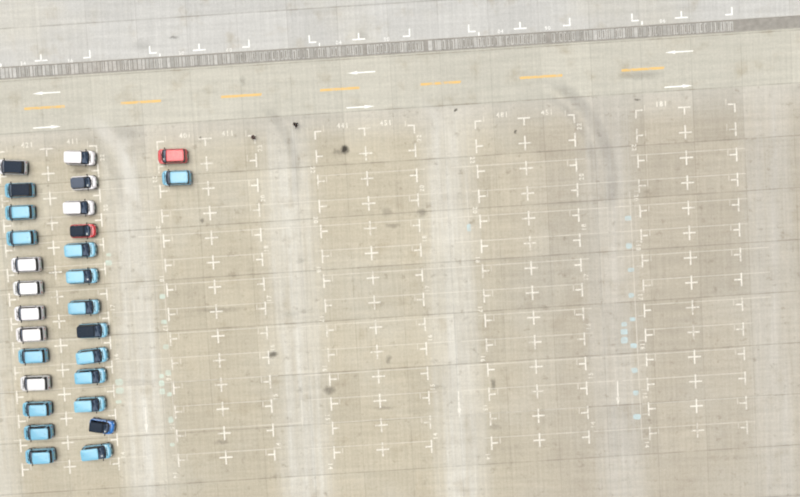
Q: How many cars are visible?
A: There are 28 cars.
